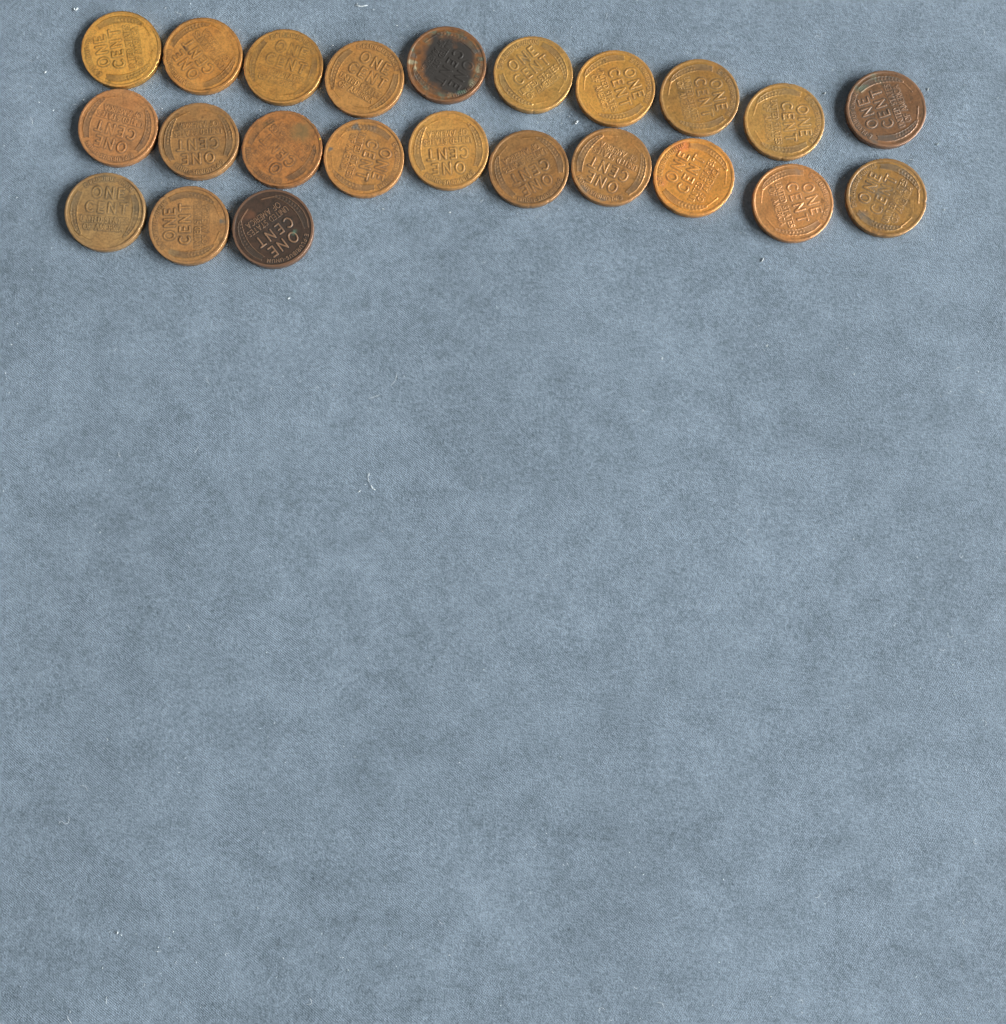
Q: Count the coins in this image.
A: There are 23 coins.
